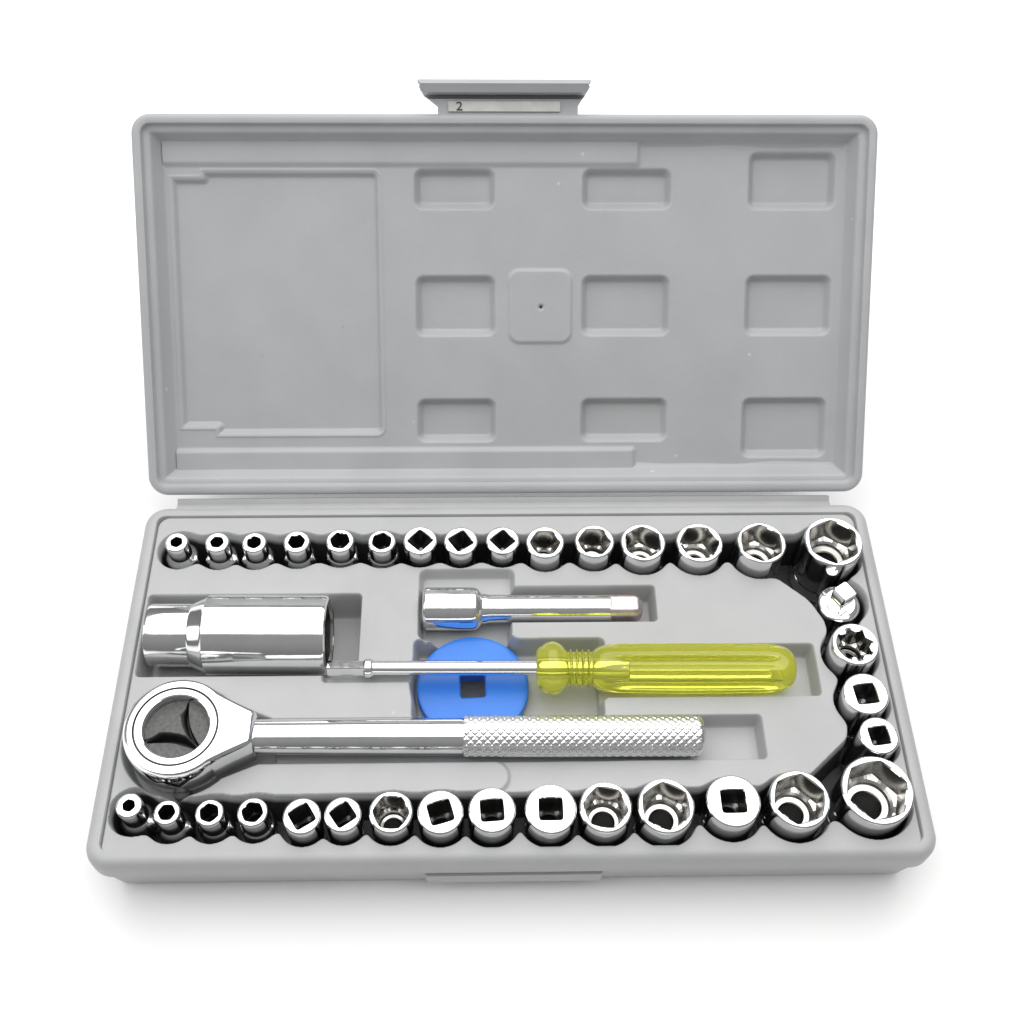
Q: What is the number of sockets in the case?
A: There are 34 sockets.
